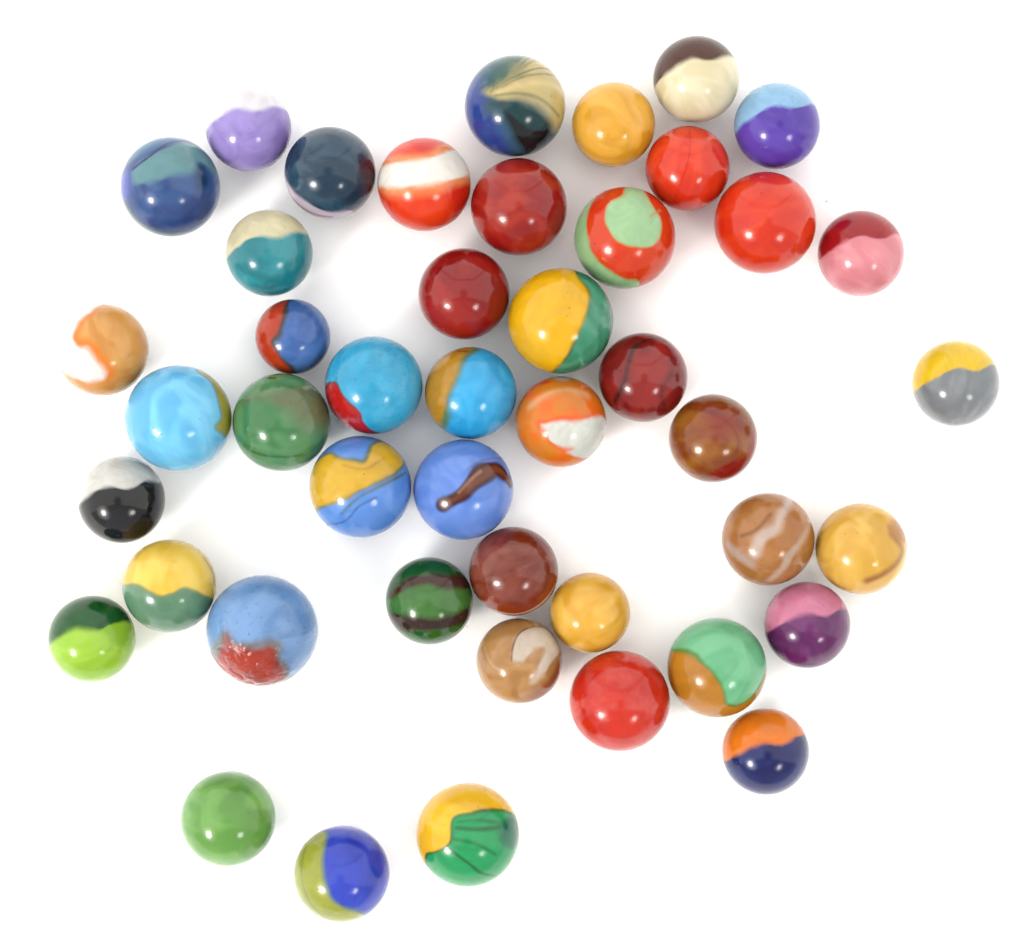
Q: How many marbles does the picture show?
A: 45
